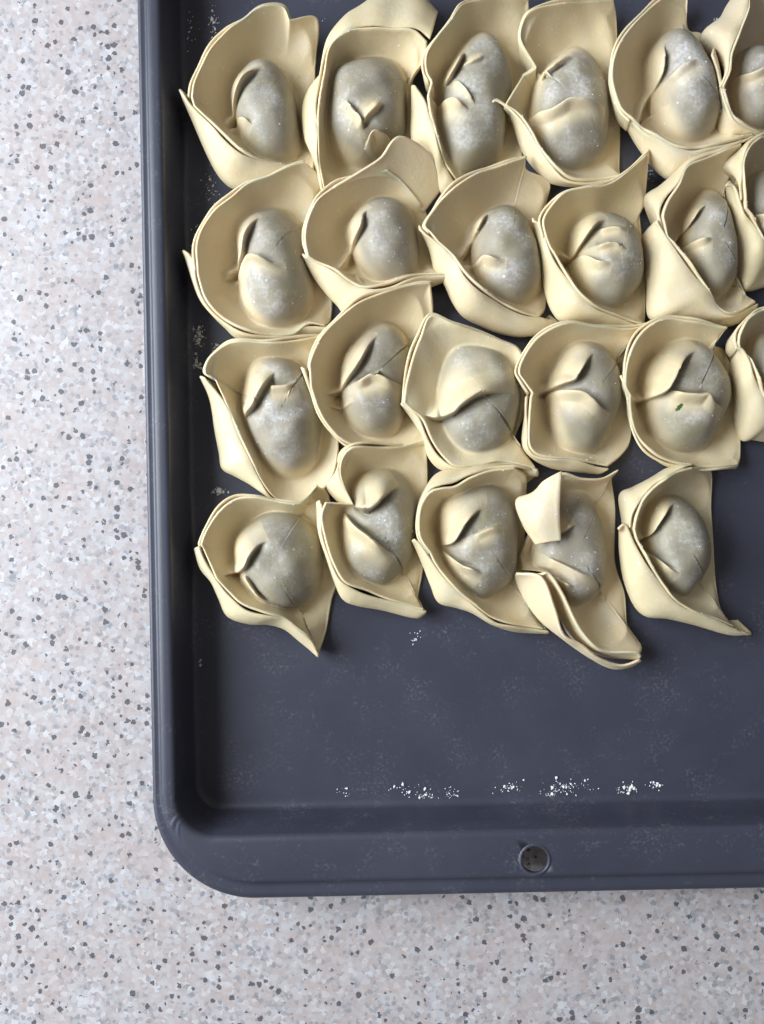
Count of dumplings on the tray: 23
